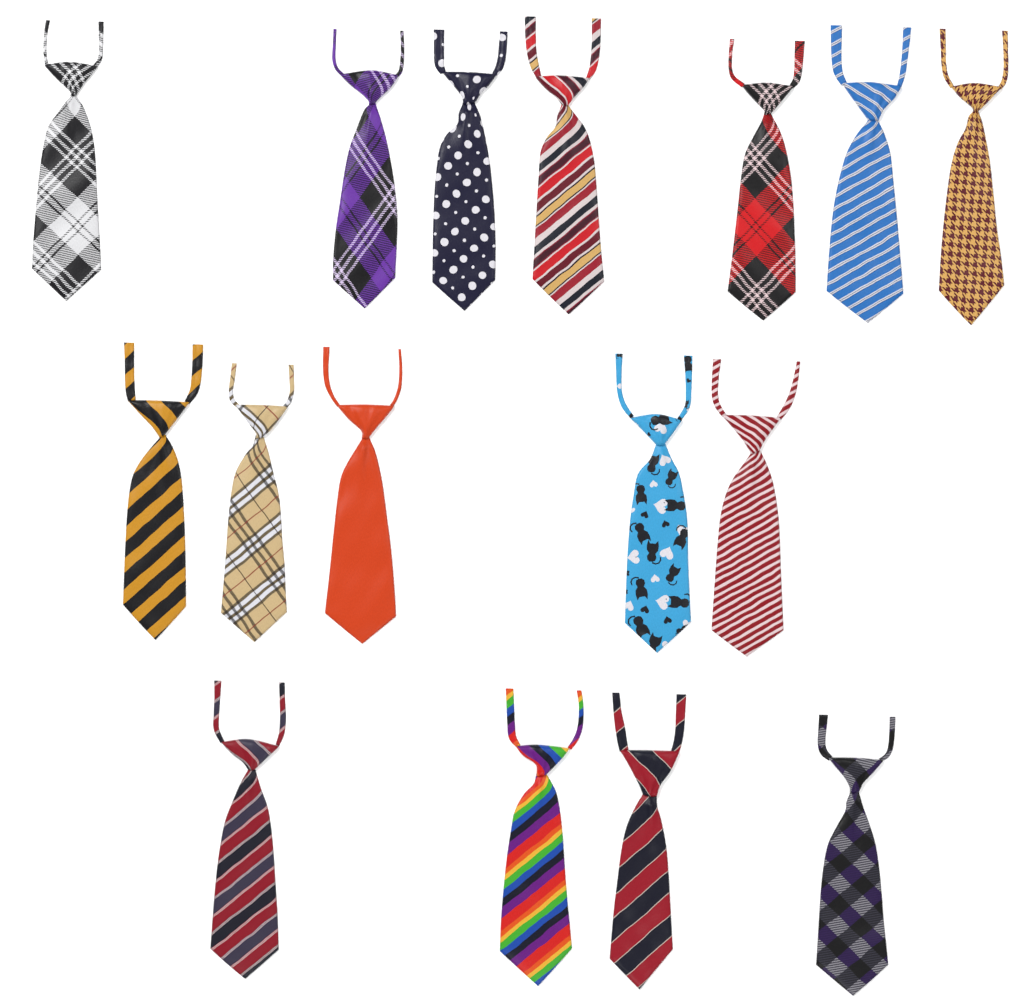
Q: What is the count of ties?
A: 16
